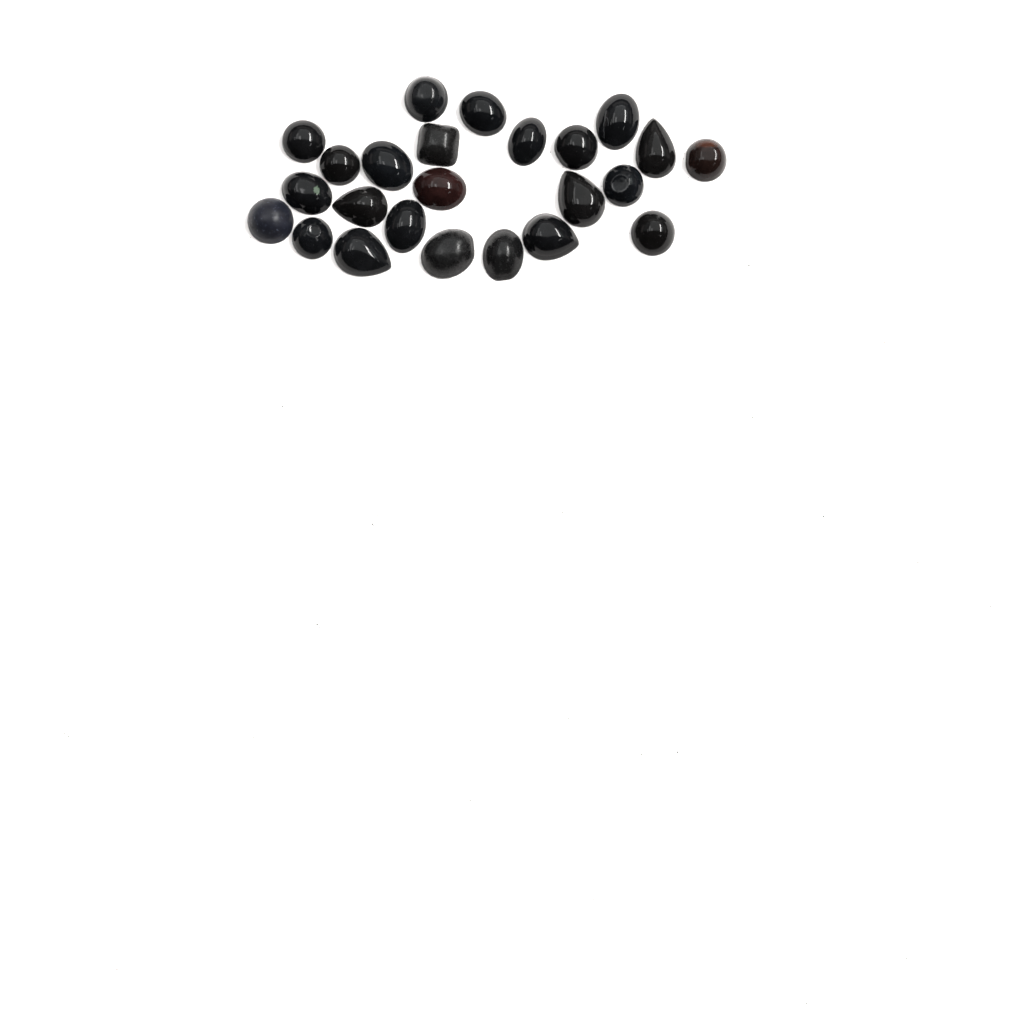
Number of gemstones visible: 24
